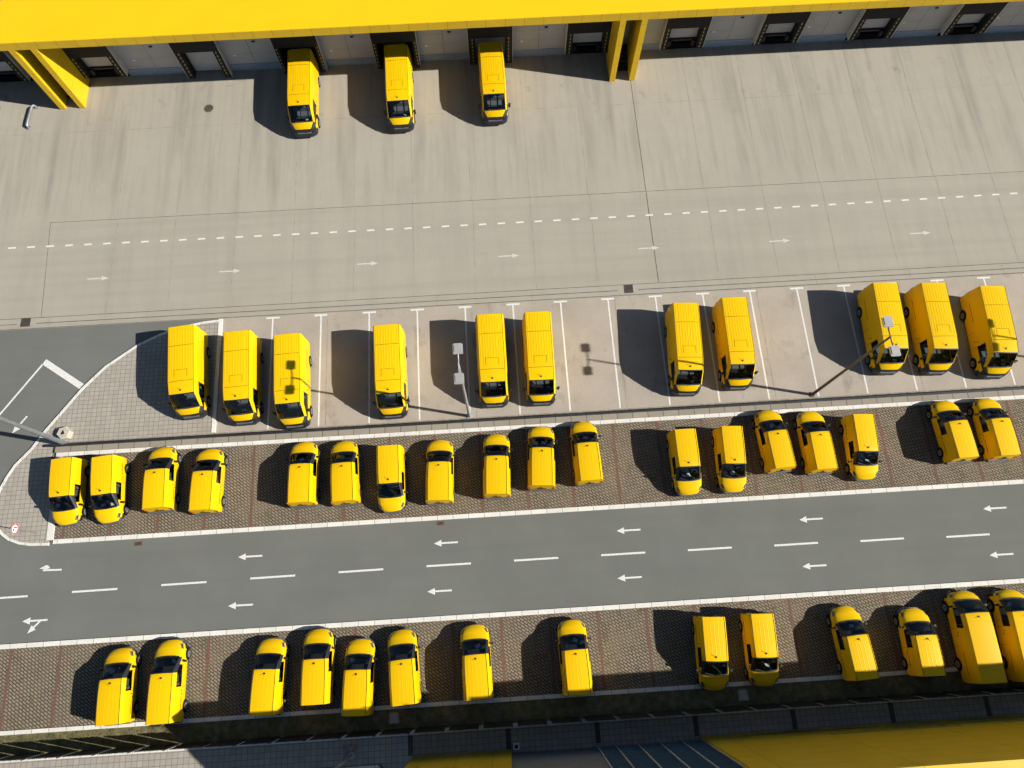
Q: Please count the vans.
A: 46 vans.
